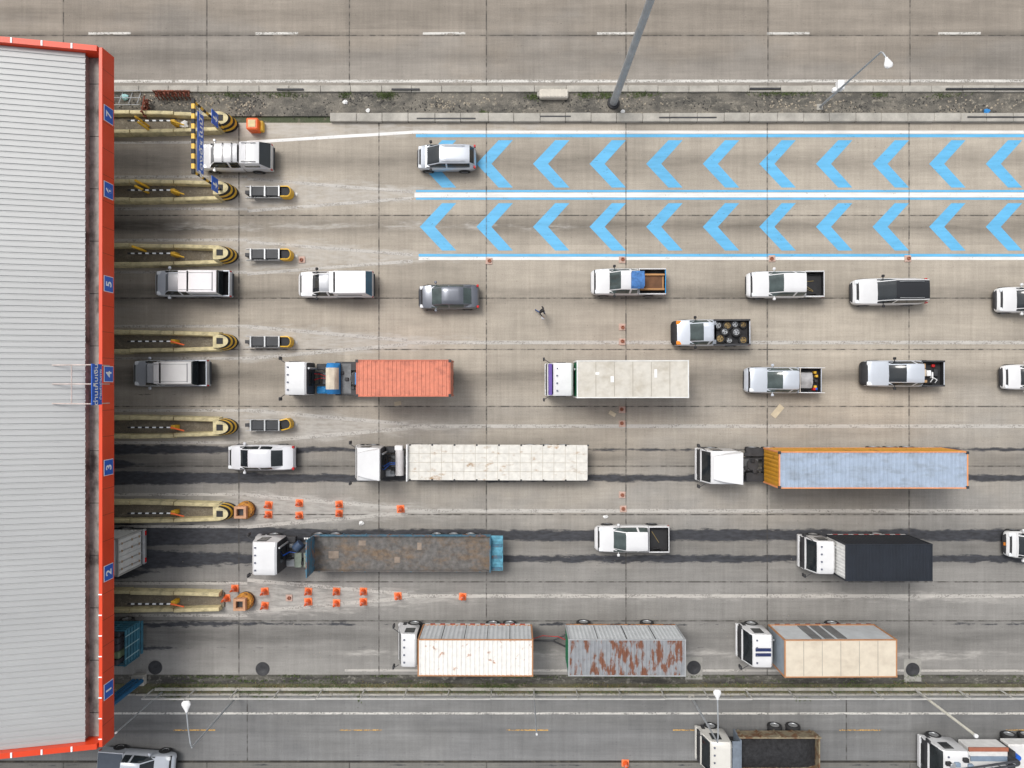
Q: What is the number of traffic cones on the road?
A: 20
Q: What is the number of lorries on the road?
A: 12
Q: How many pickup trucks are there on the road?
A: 11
